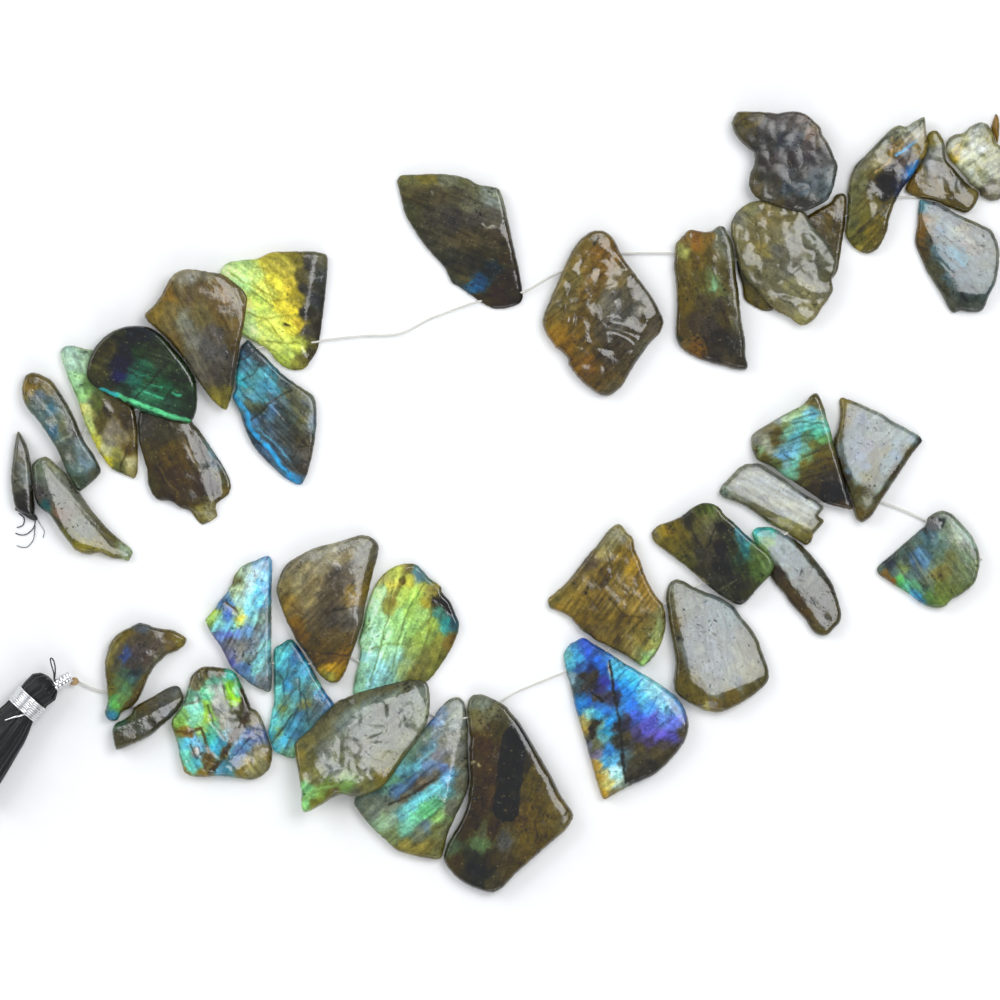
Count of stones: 40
